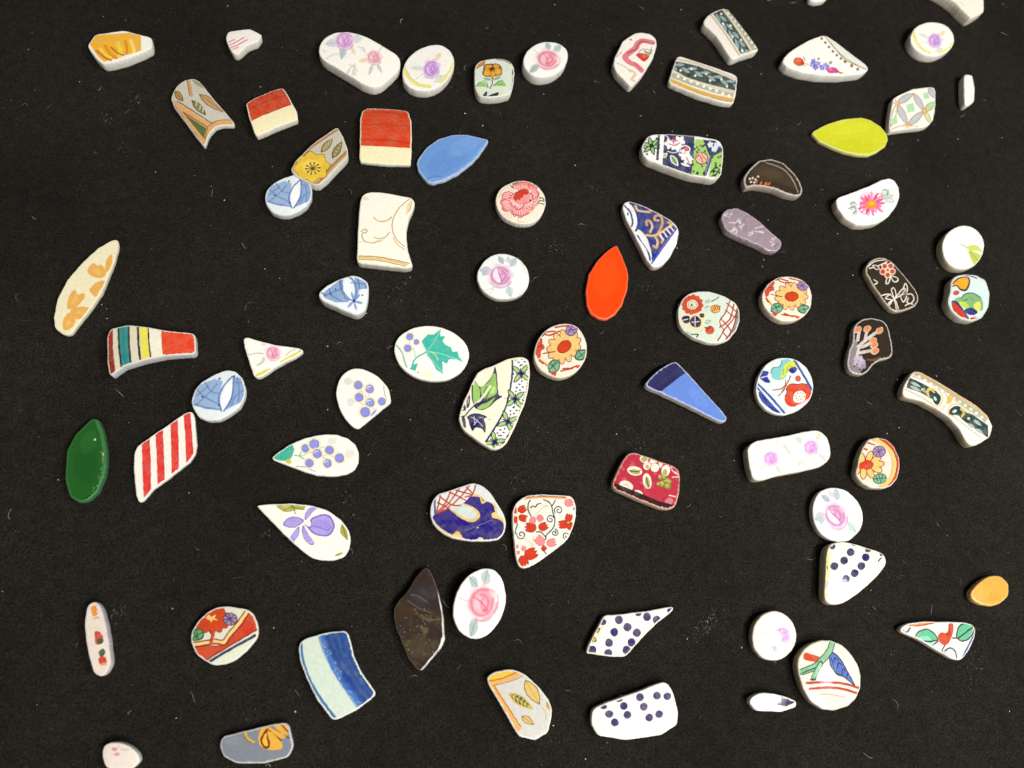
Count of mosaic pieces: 75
